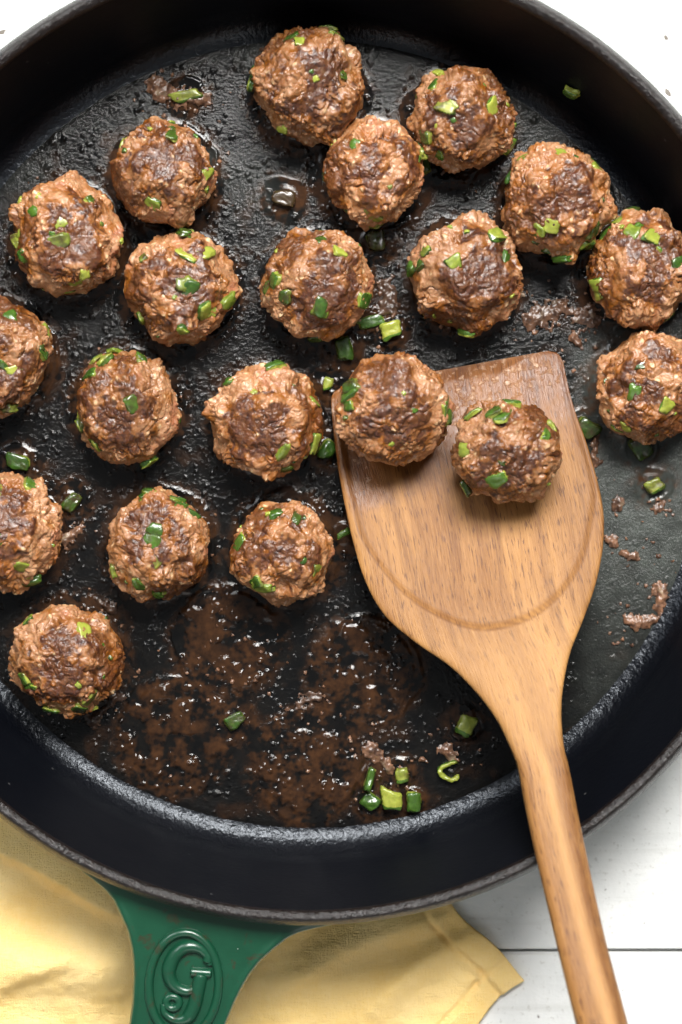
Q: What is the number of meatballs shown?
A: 20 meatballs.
